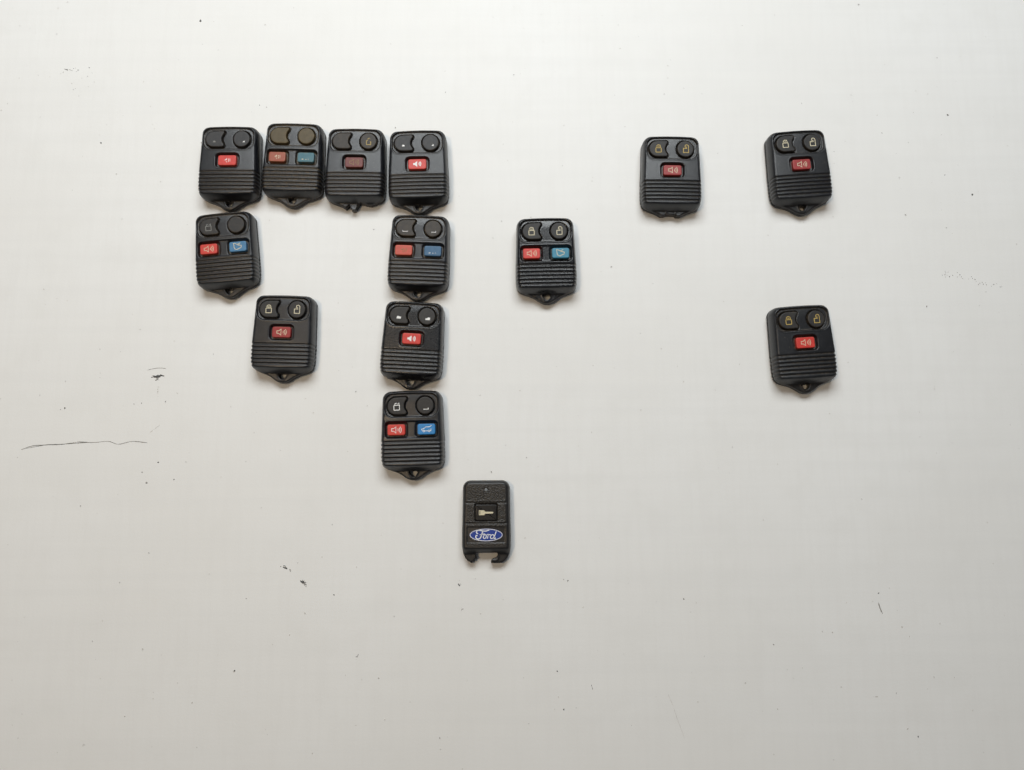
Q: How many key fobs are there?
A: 14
